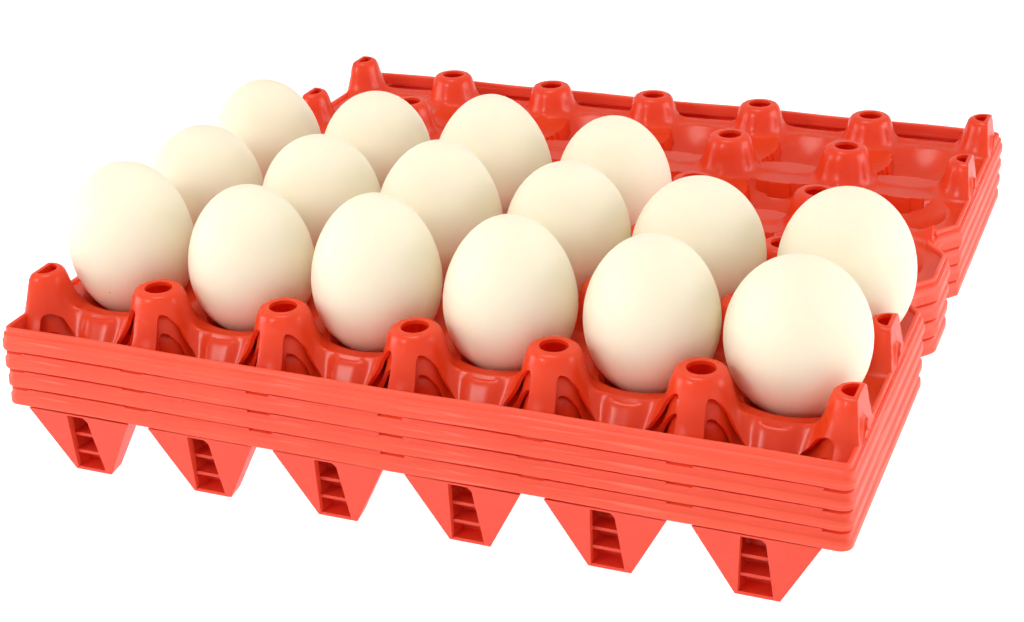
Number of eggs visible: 16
